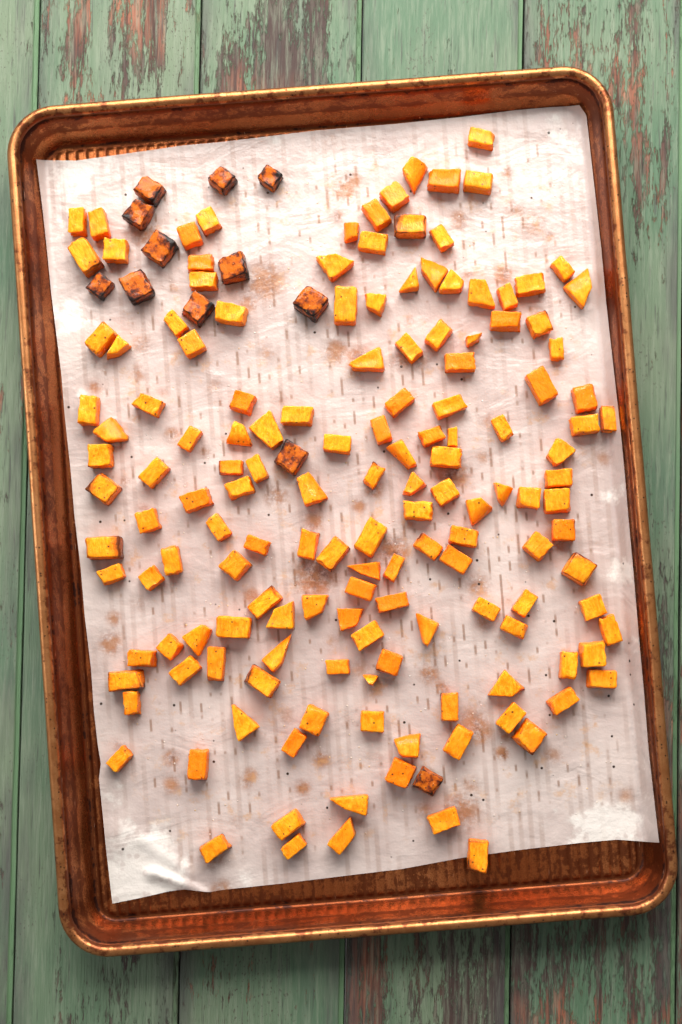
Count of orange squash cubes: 27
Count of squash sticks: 89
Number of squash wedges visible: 34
